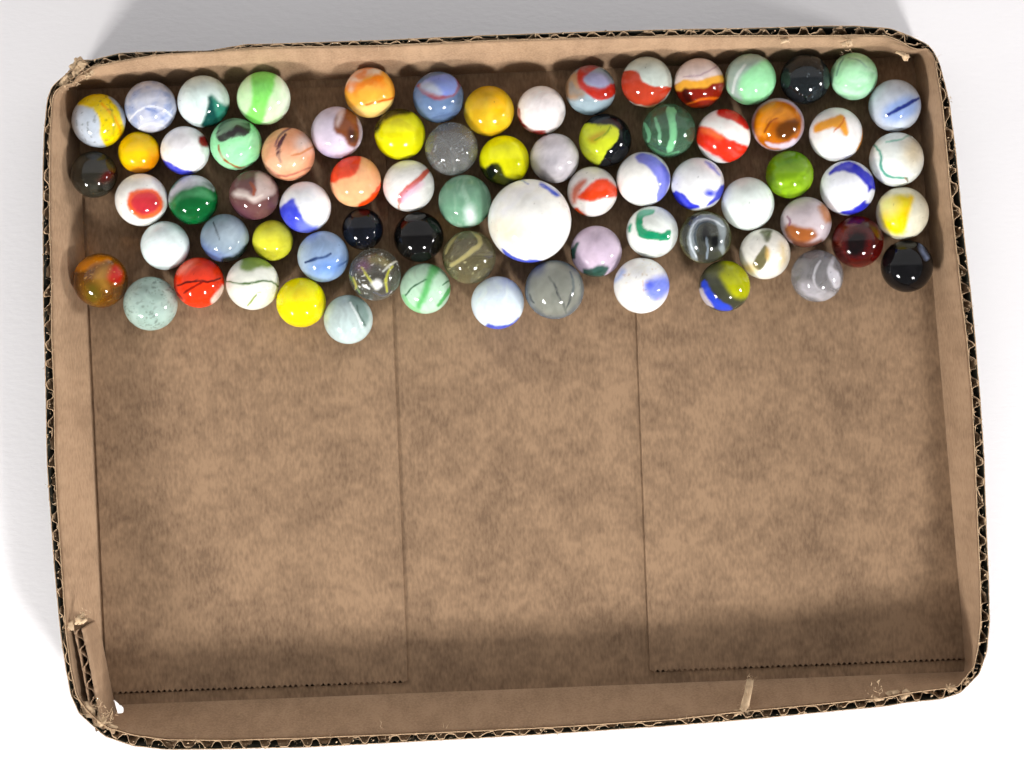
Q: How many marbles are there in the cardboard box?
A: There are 73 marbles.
